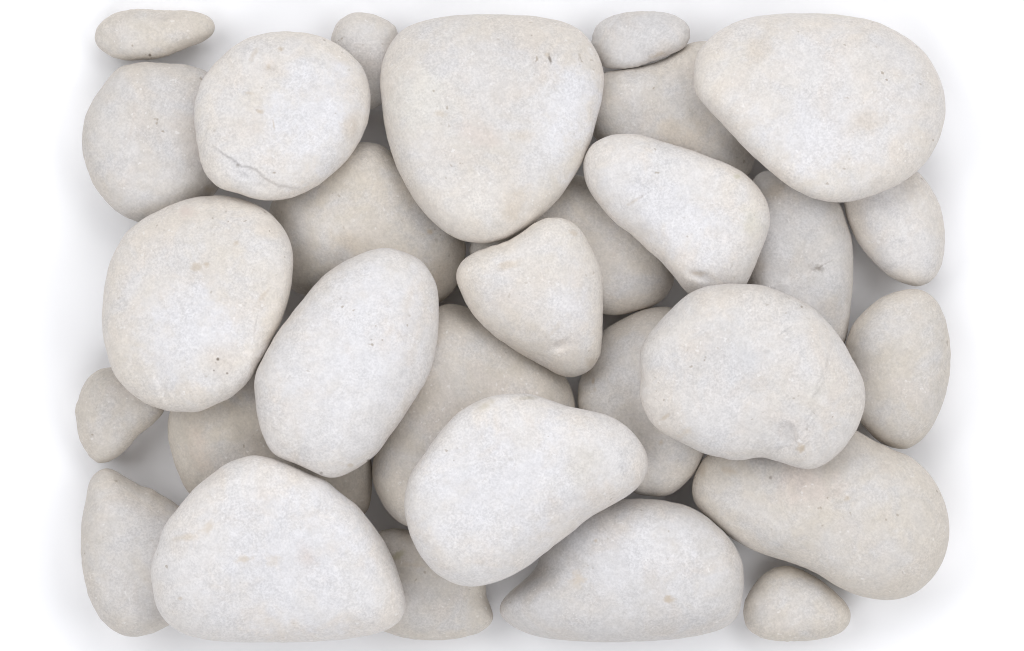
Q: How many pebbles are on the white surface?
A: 29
